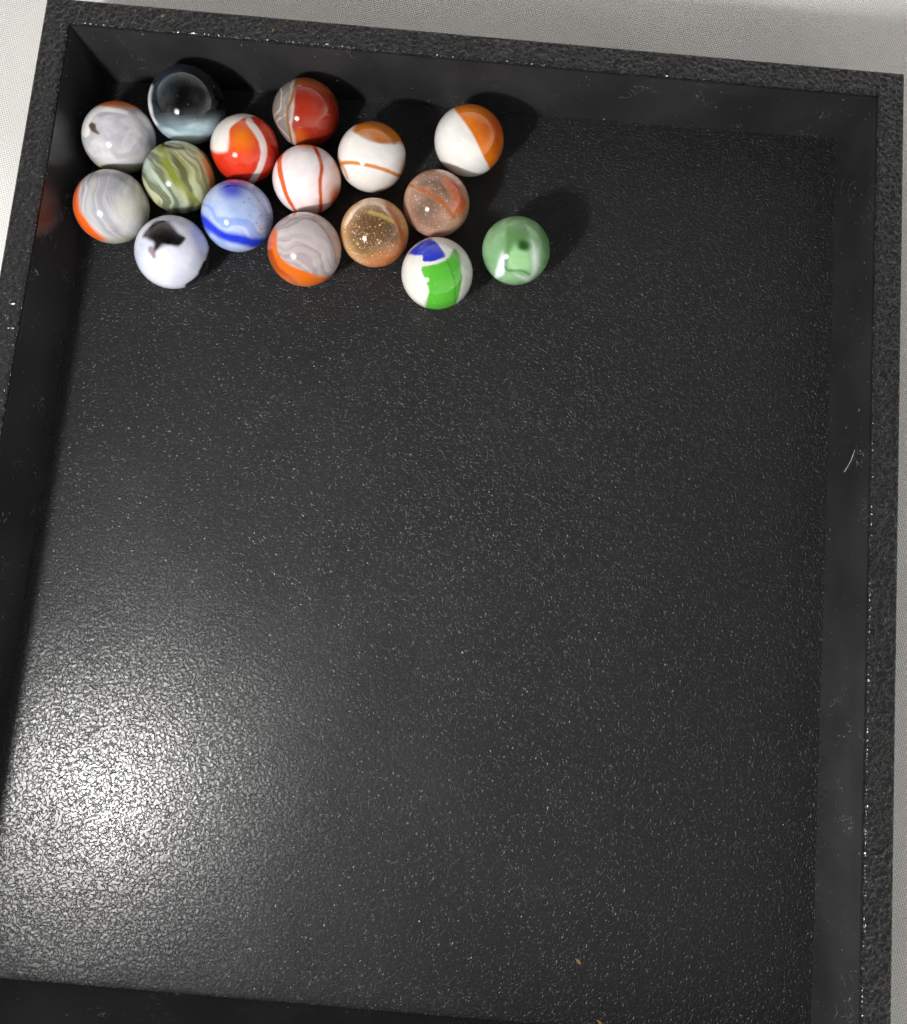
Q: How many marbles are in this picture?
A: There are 16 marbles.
